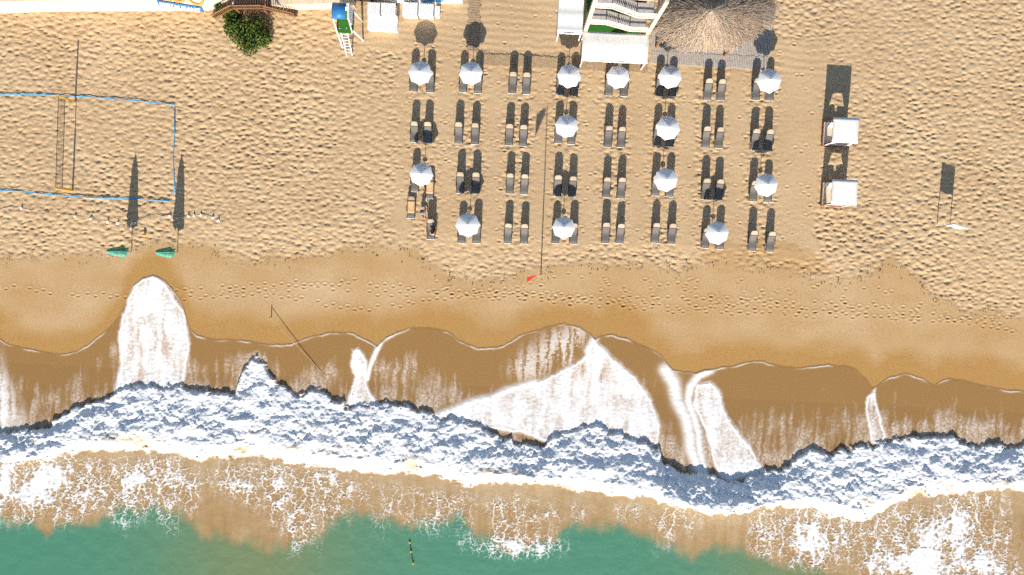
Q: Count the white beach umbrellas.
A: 14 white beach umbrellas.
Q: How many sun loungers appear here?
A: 64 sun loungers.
